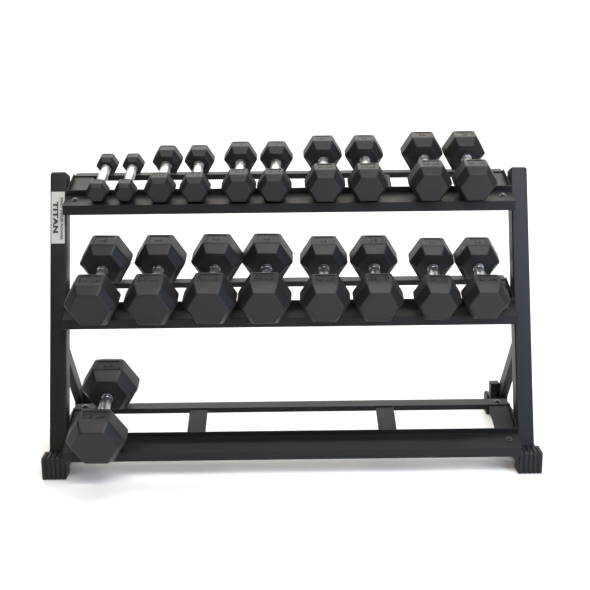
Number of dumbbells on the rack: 19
